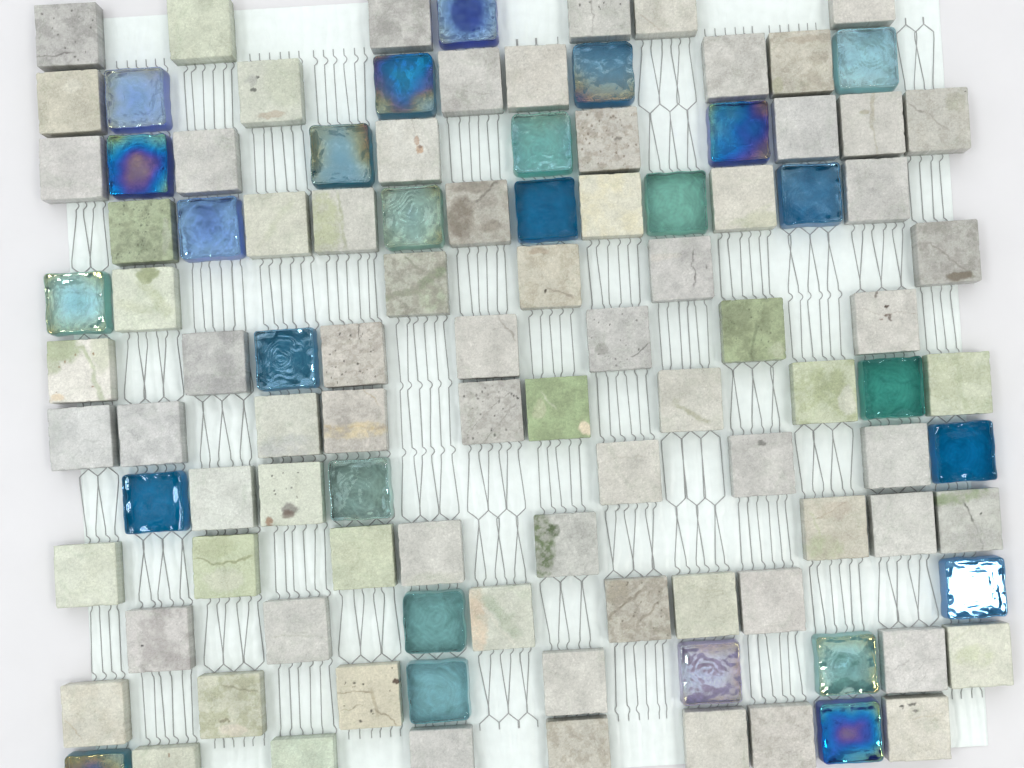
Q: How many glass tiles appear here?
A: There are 27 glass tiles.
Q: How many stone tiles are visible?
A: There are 79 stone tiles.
